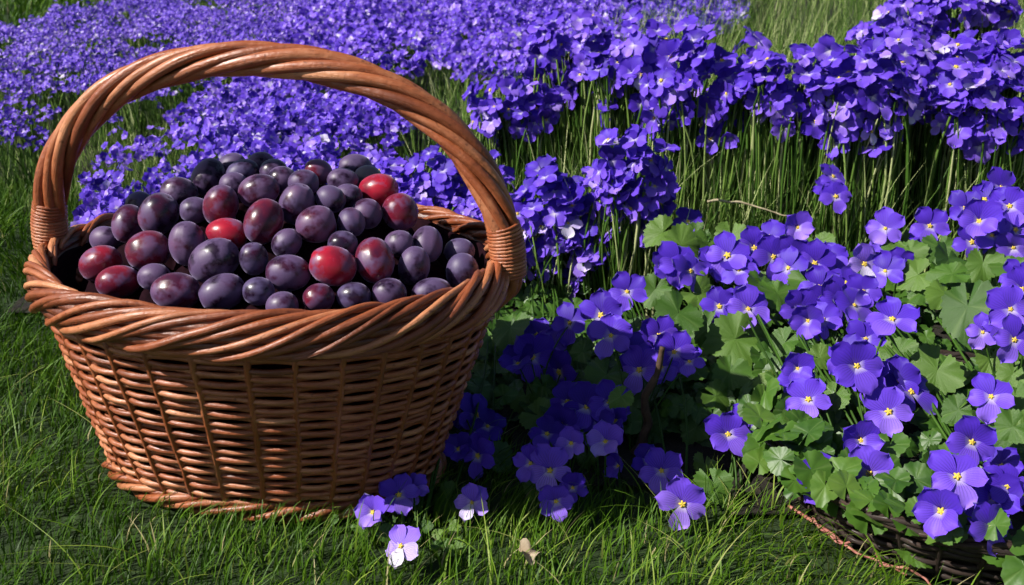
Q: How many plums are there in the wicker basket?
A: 55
